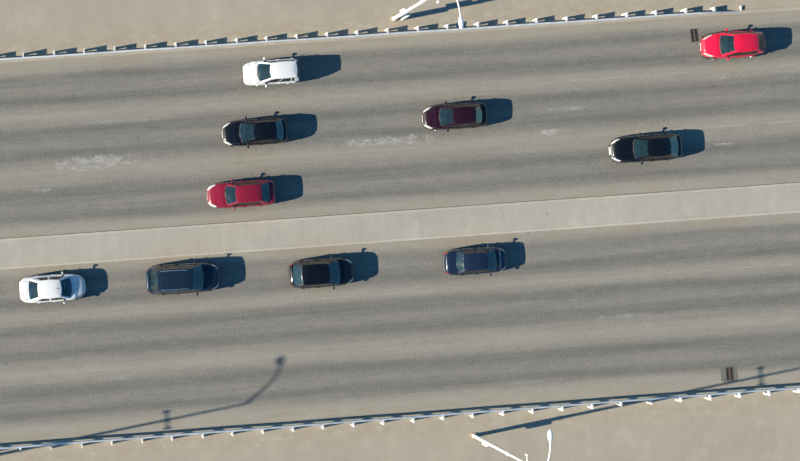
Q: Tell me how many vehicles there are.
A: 10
